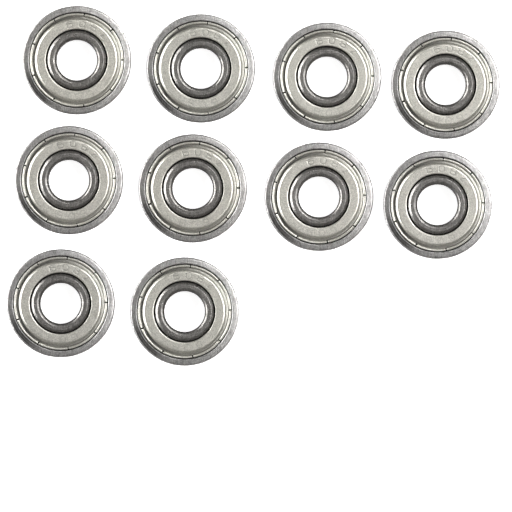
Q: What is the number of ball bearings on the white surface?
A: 10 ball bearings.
